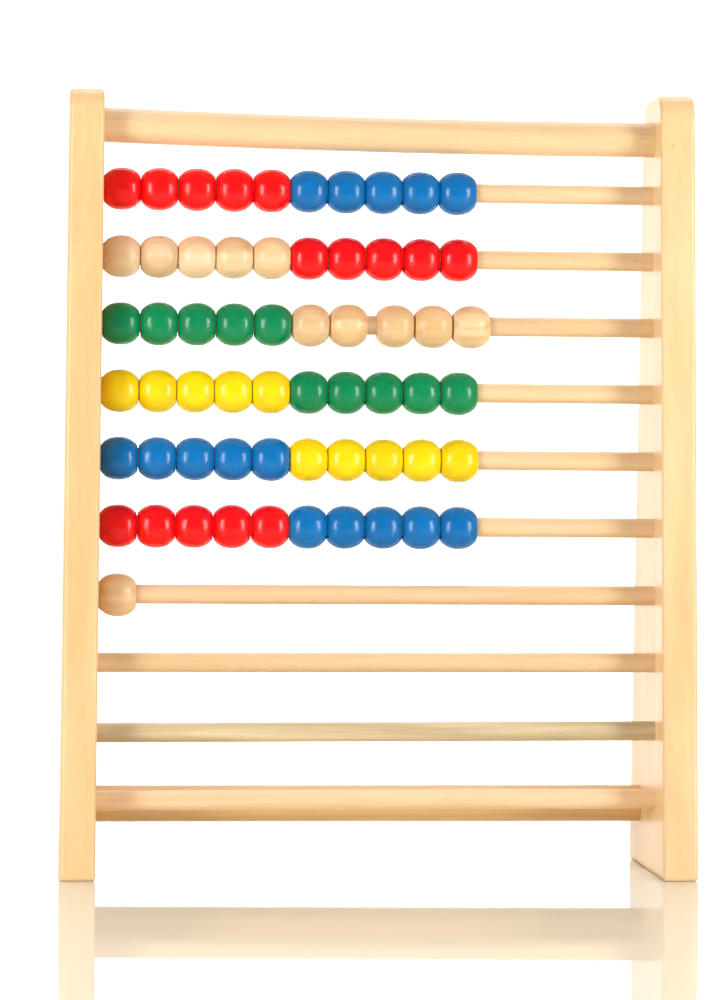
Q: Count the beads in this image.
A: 61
